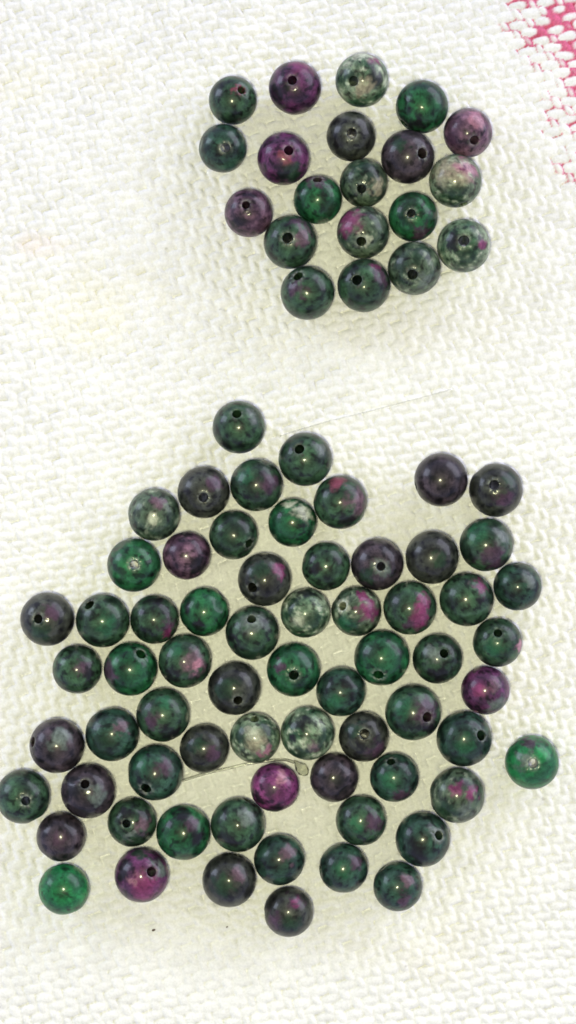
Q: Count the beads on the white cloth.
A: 87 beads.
